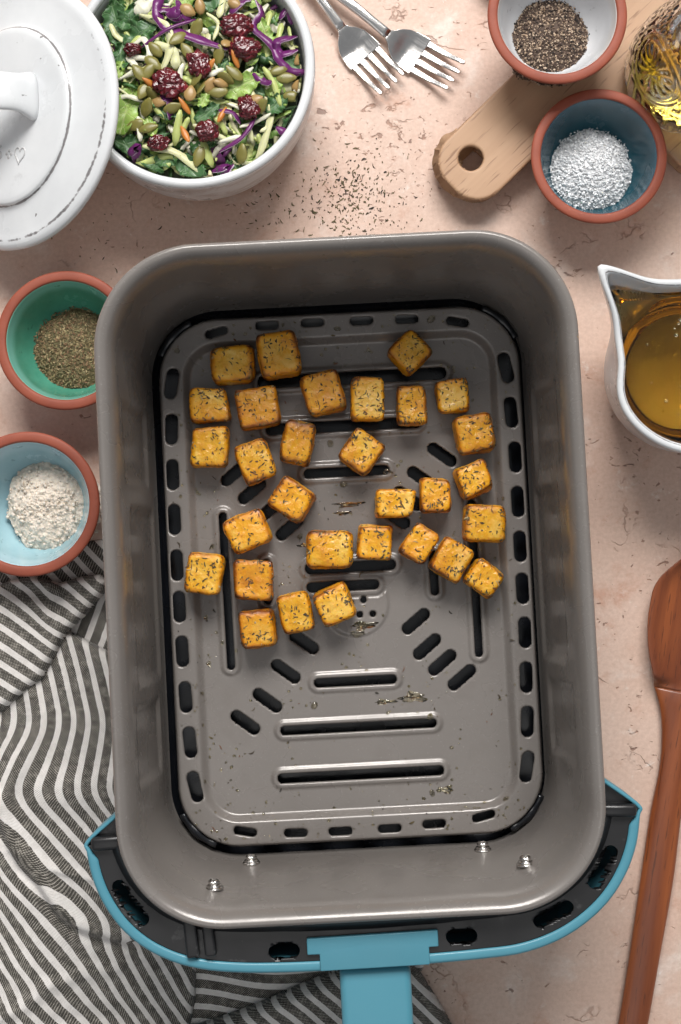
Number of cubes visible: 30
